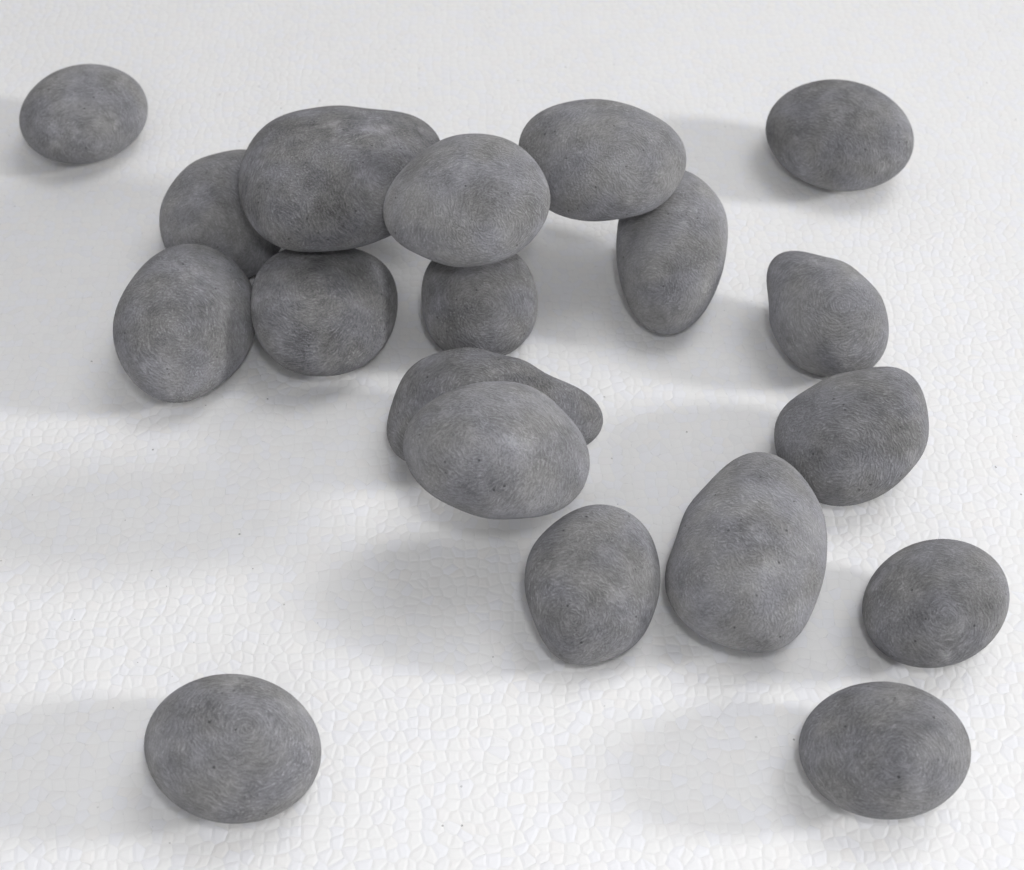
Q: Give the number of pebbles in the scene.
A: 19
